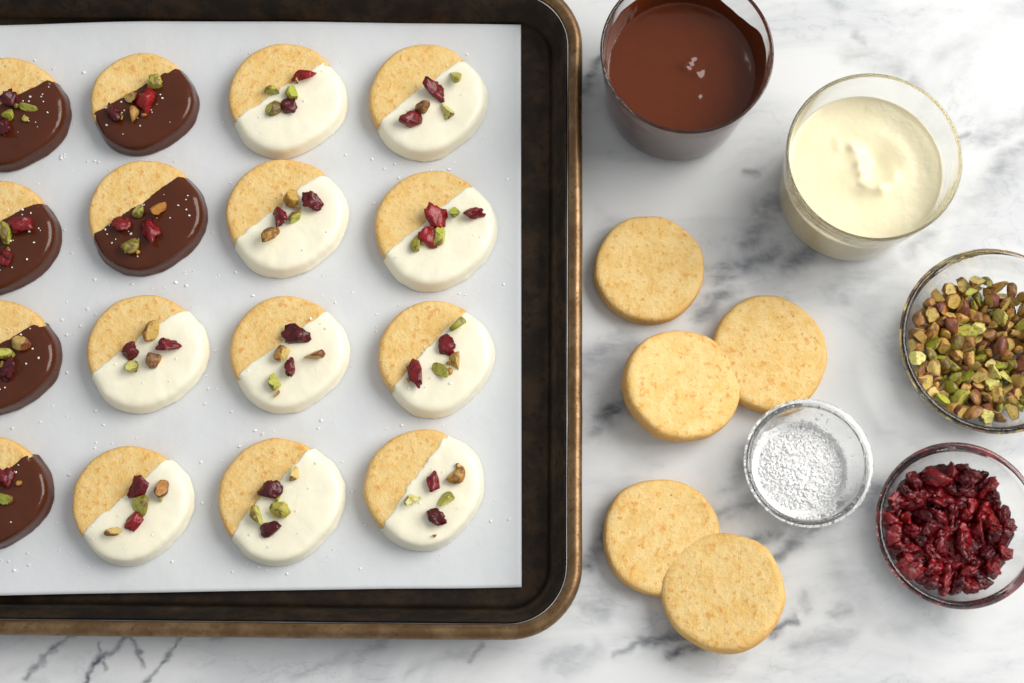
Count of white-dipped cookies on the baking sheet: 10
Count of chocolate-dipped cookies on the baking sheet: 6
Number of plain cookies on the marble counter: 5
